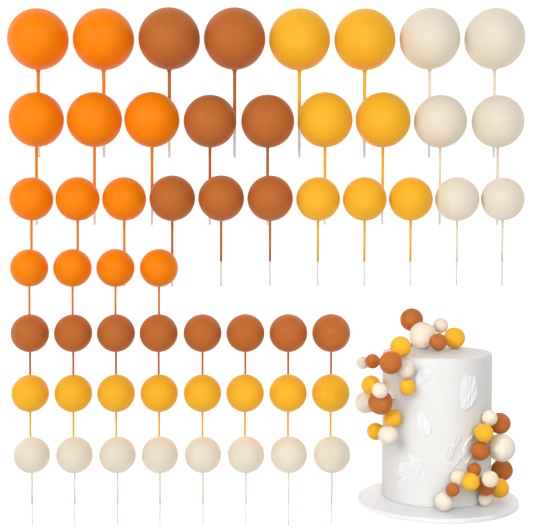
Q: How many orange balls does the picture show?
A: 12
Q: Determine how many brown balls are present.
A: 26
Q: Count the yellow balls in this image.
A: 24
